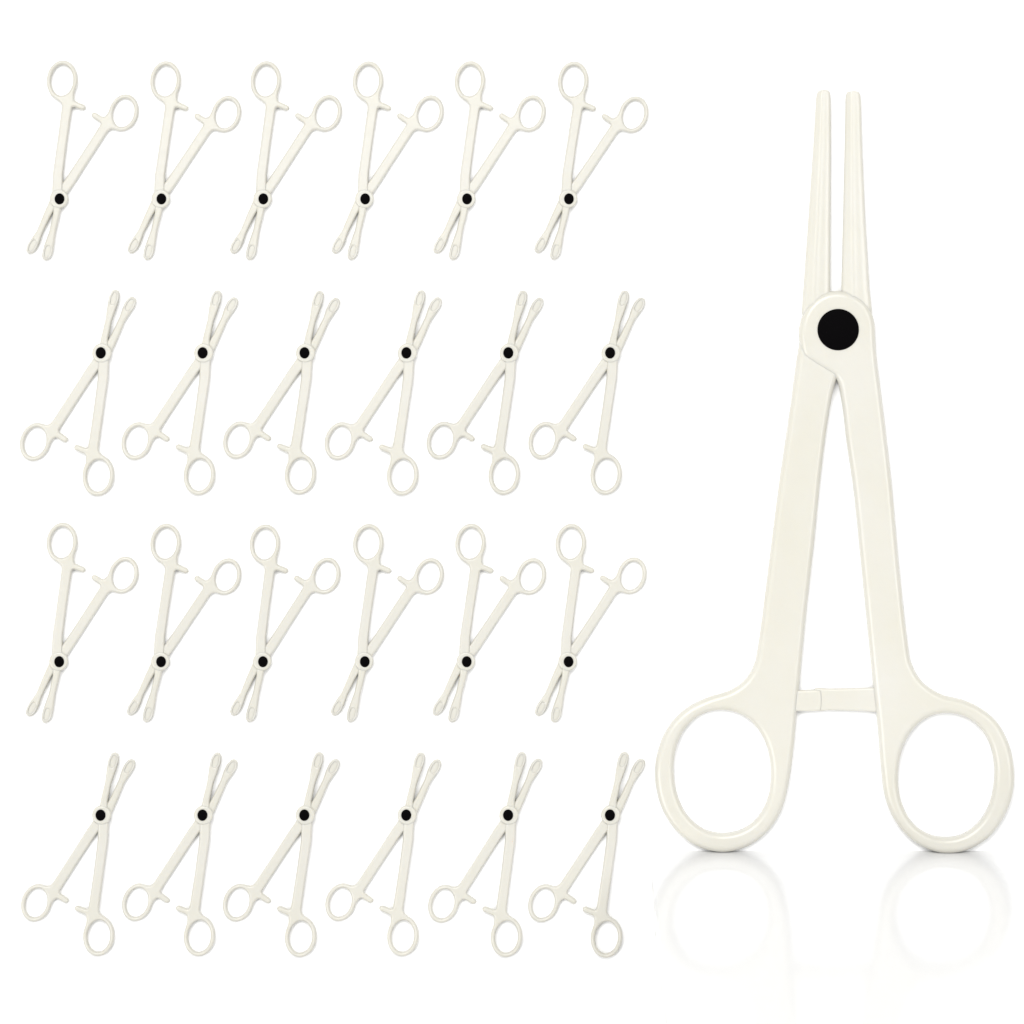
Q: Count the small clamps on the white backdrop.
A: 24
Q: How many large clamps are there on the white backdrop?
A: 1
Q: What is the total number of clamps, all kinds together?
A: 25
